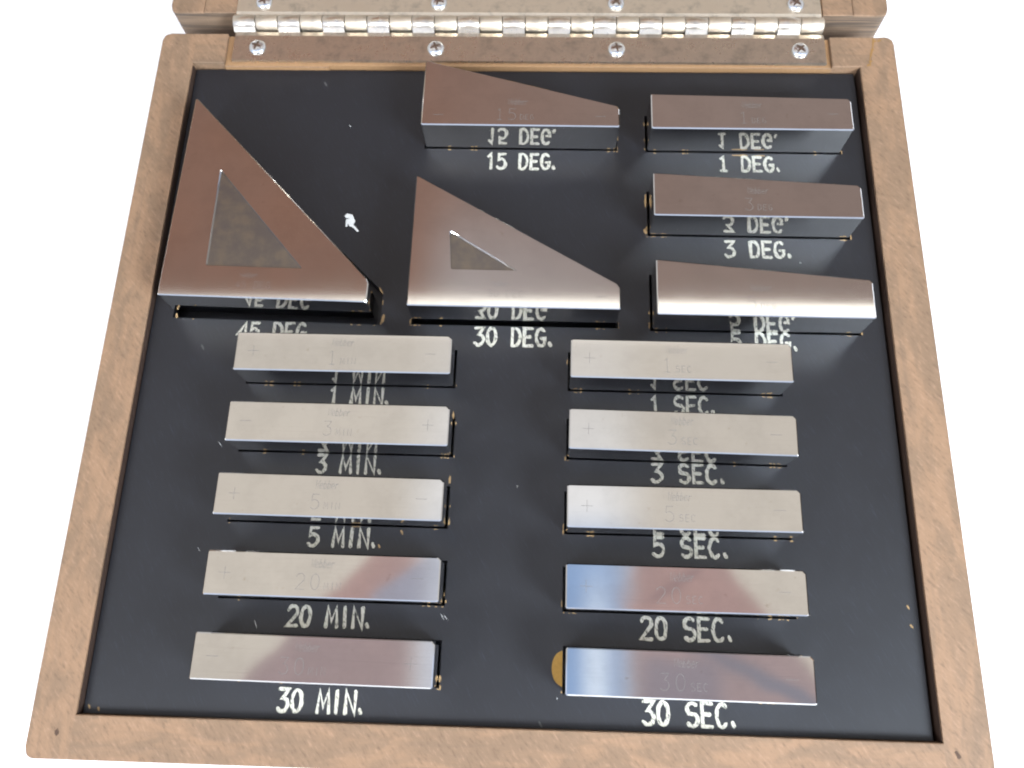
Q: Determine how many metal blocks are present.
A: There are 16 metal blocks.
